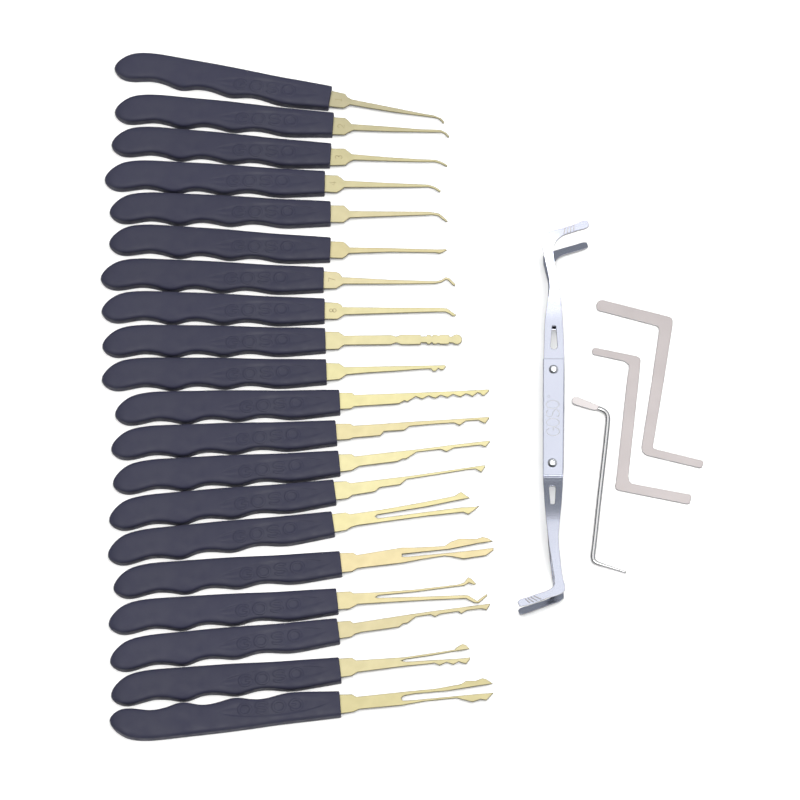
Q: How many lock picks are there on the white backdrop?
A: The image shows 20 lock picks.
